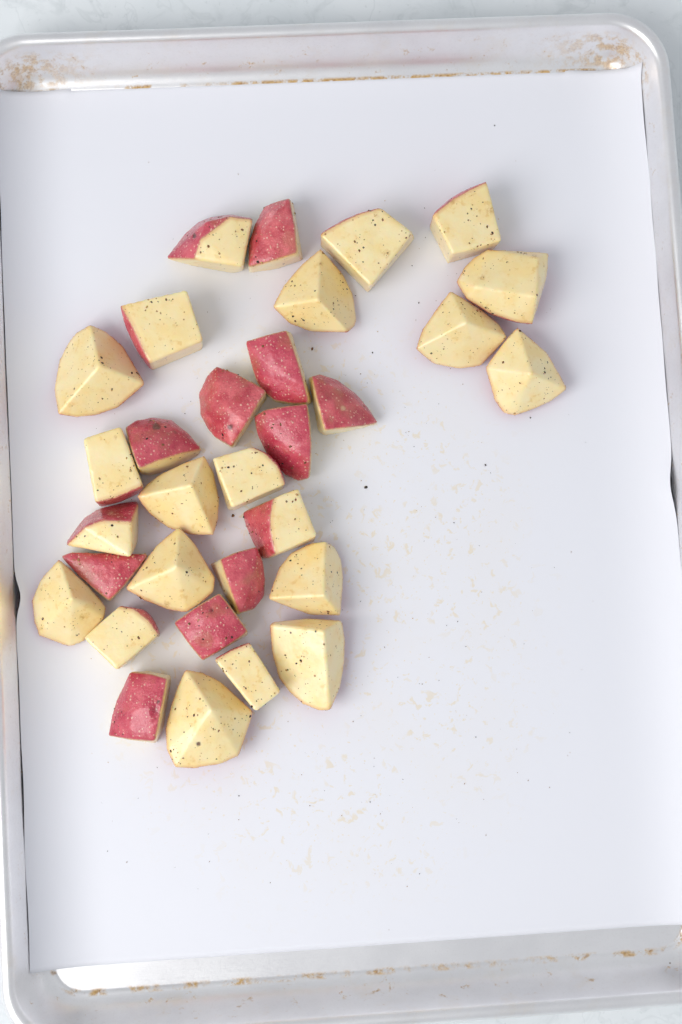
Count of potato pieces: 31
